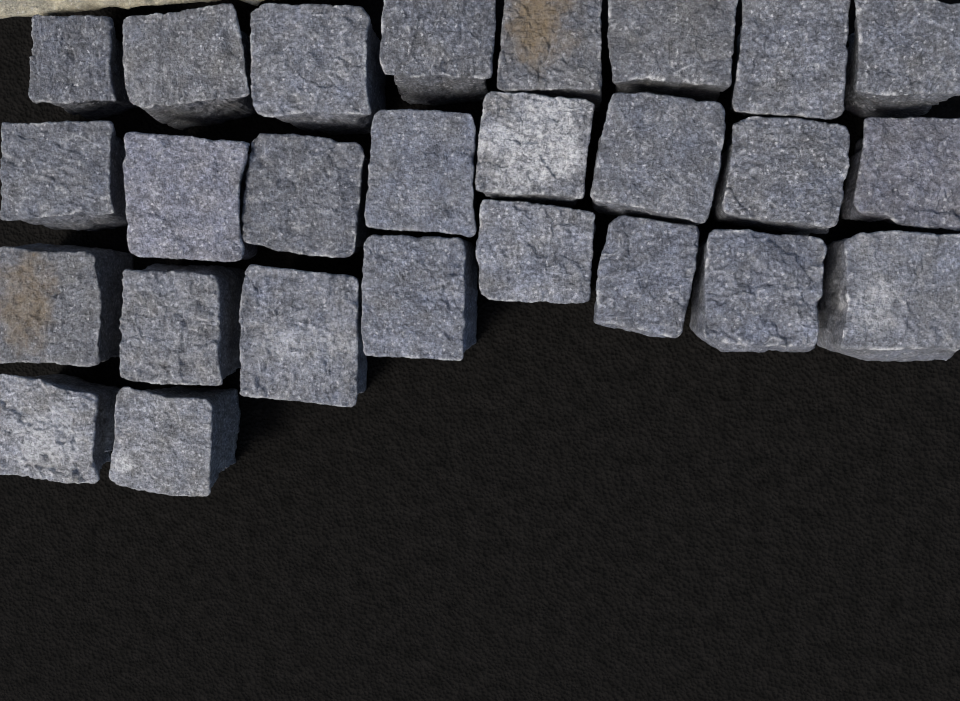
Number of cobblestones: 26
